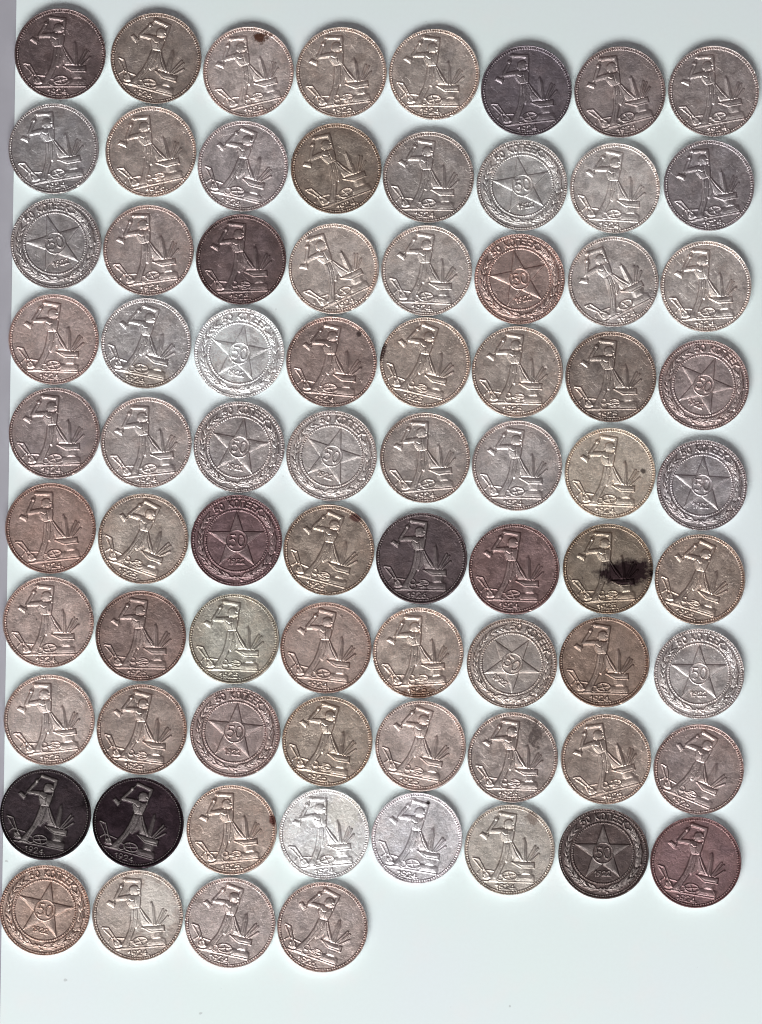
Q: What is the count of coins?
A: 76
